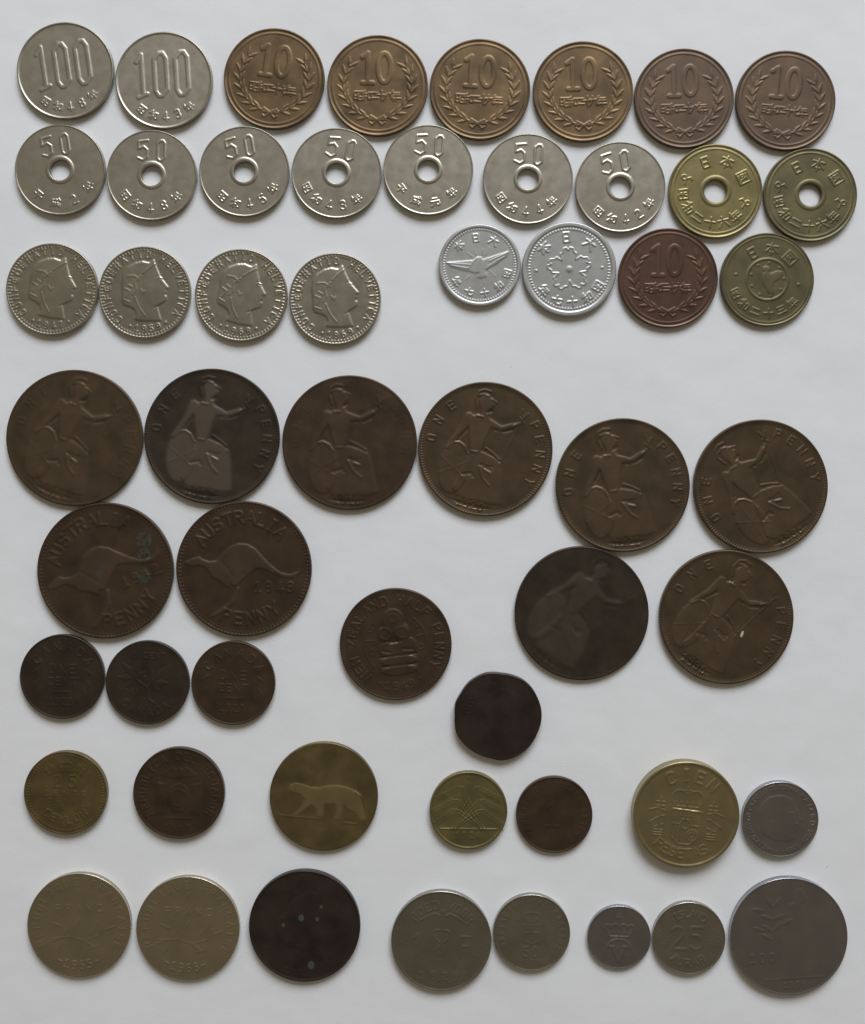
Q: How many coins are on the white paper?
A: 55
